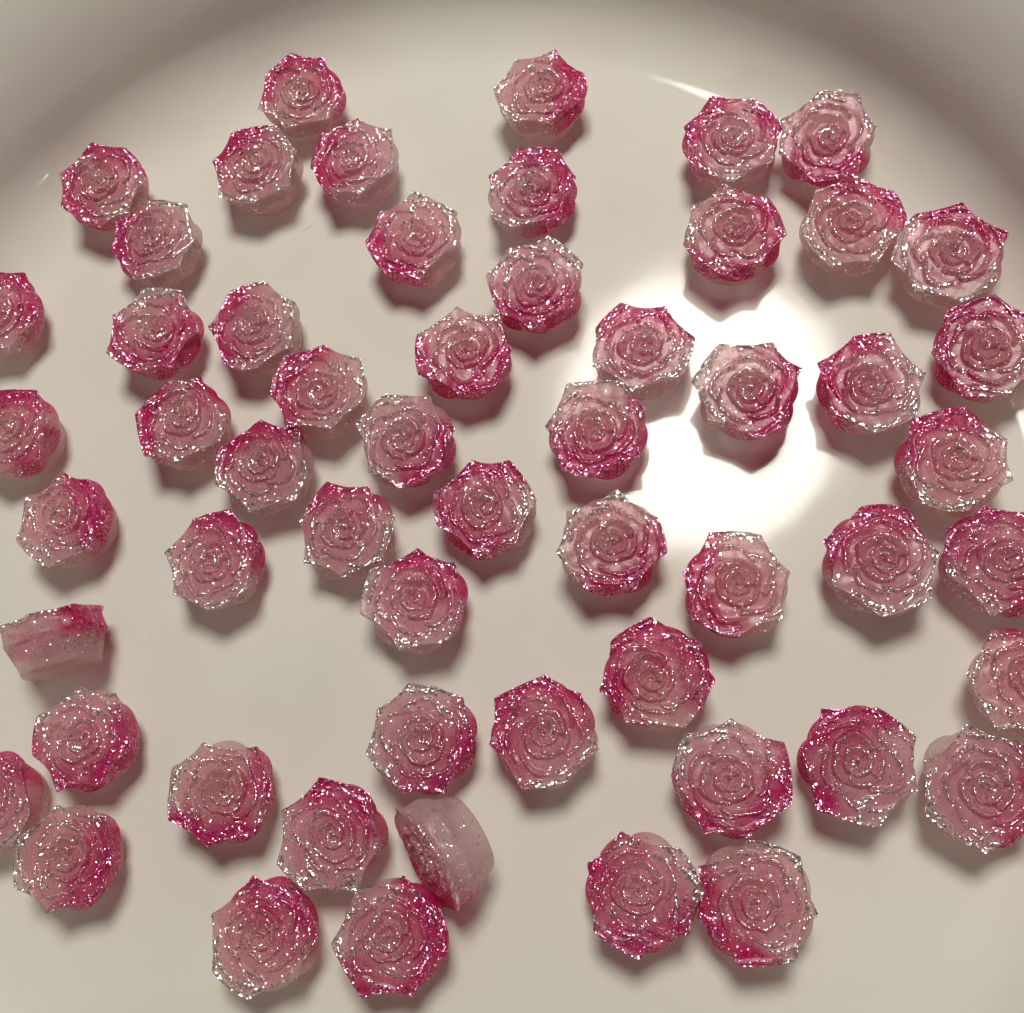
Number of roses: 56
